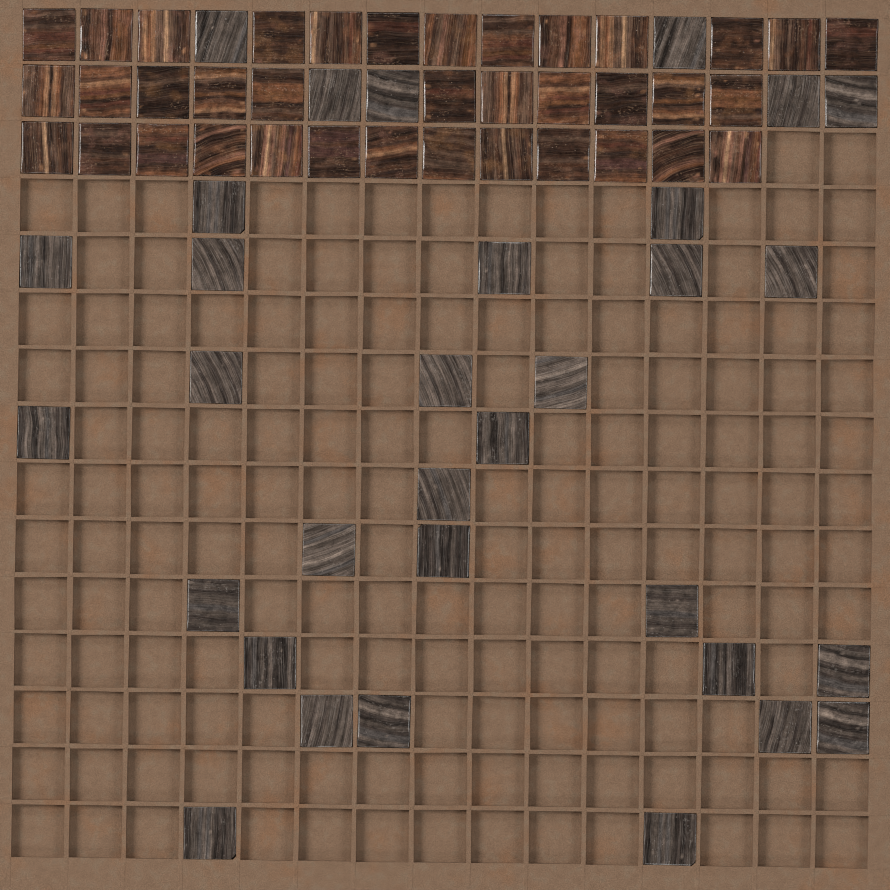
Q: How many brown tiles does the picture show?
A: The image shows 37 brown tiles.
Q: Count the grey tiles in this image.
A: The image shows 32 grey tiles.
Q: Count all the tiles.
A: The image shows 69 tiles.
